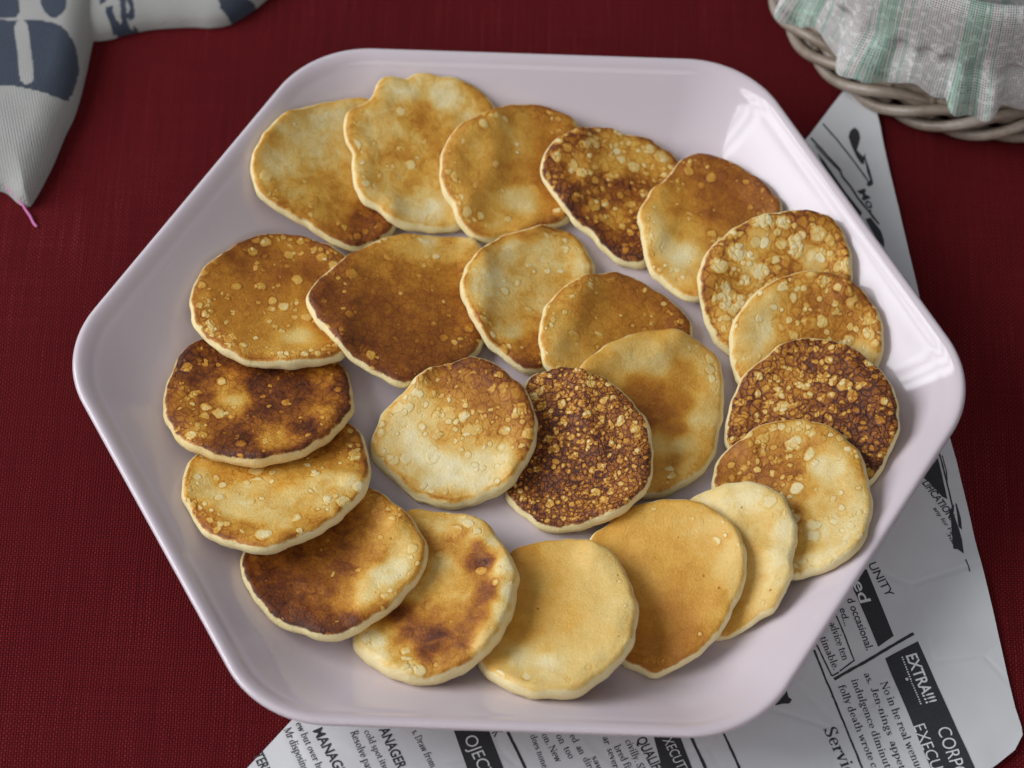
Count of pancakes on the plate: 23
